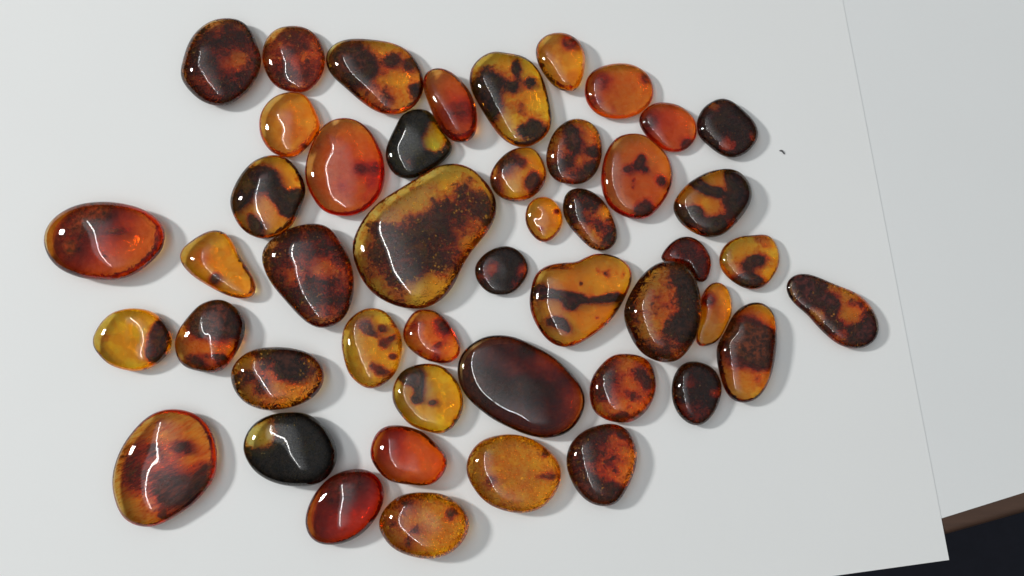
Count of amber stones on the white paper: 47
